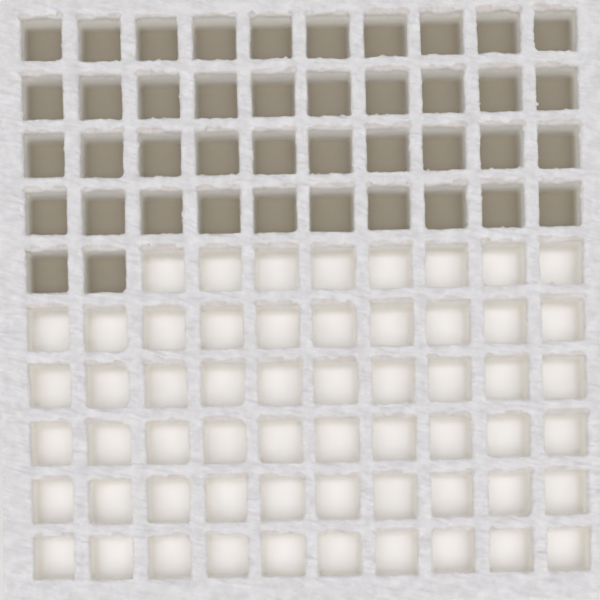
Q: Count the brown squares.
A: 42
